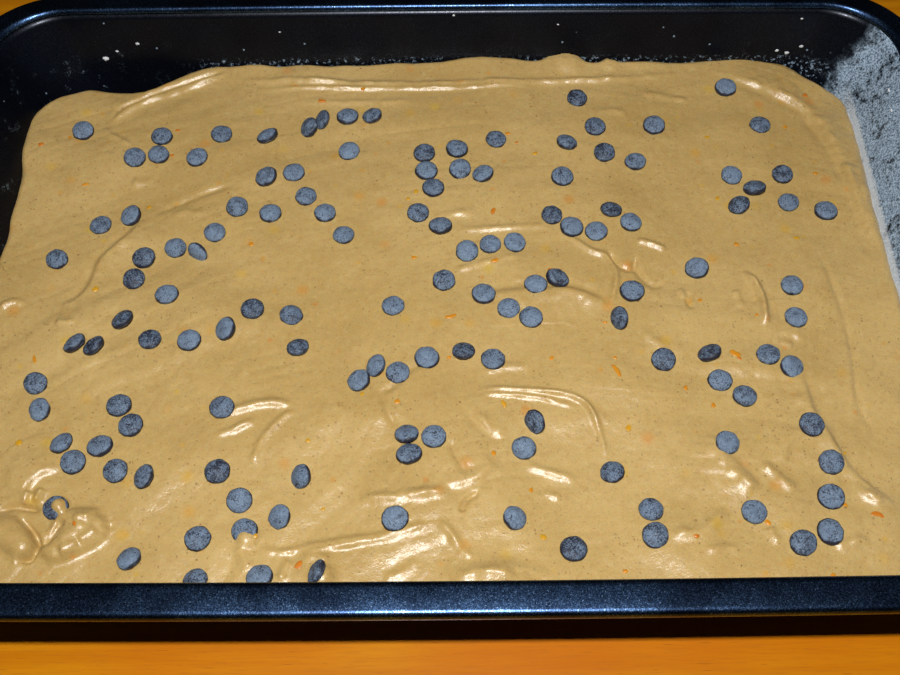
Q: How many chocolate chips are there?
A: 132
